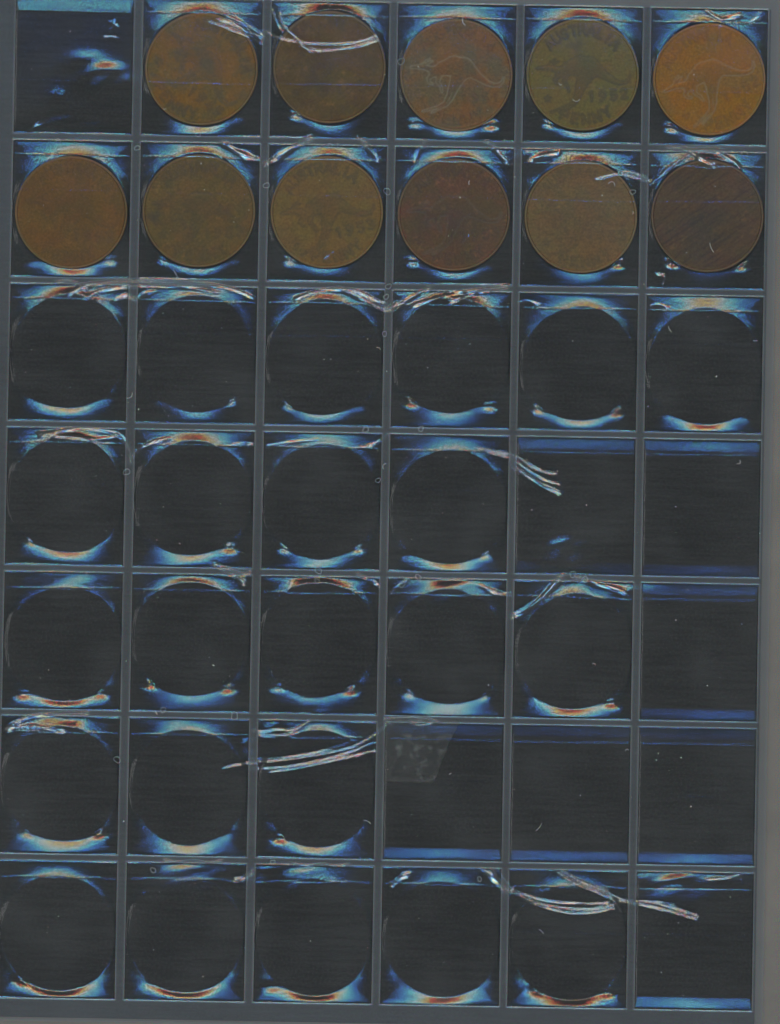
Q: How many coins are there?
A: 11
